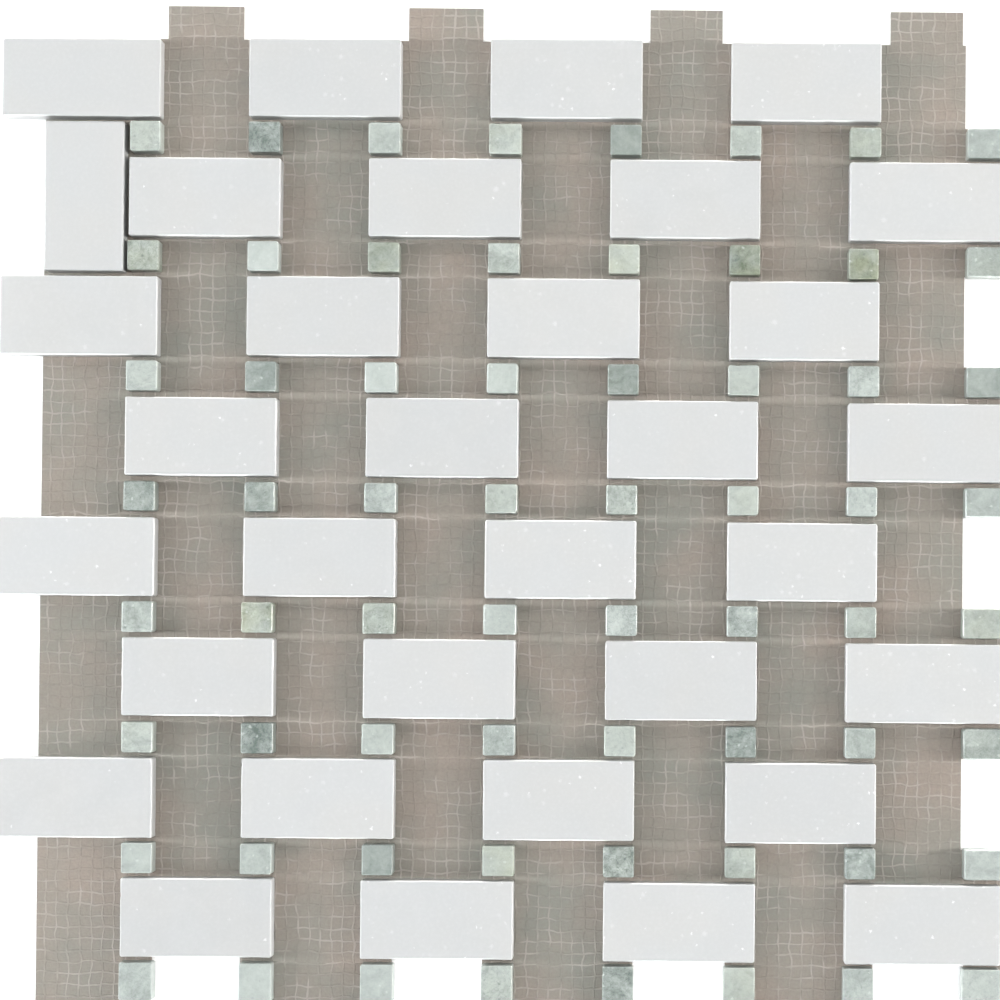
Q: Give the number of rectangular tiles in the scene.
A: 33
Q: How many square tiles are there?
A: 64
